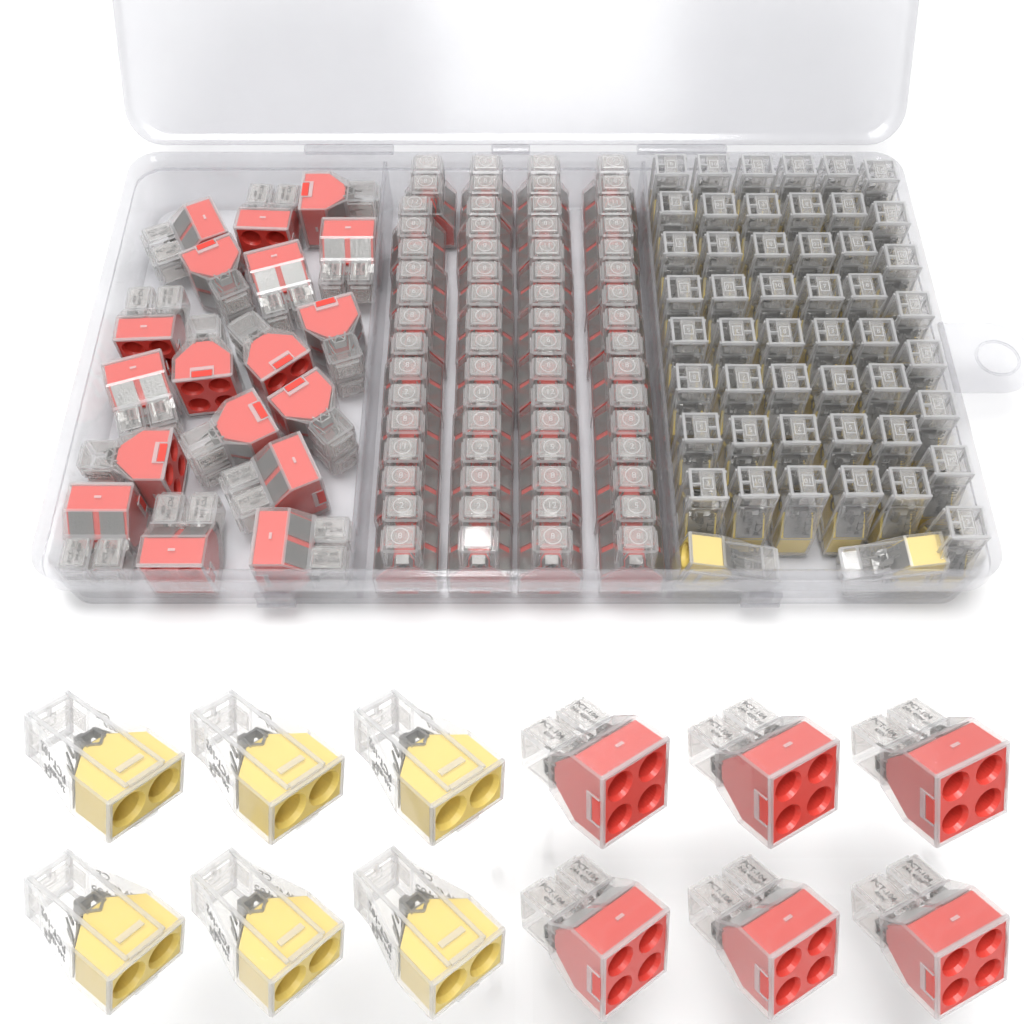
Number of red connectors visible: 56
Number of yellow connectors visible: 56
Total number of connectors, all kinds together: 112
